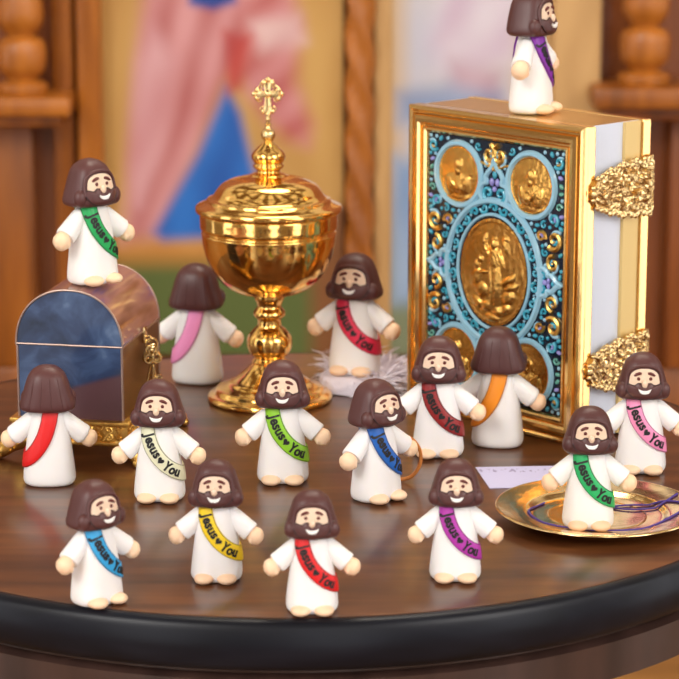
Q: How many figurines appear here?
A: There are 16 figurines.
